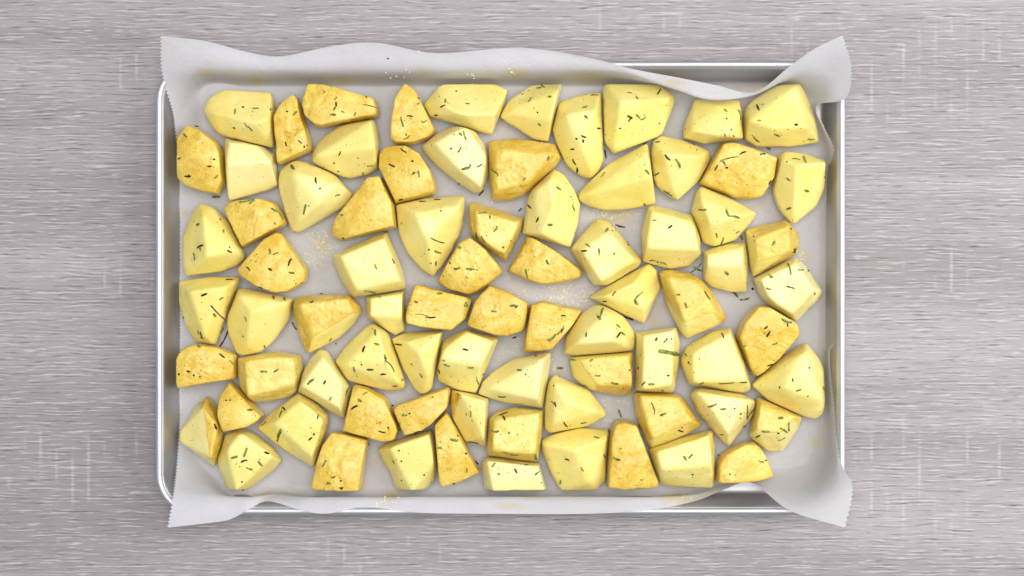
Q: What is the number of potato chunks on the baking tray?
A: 79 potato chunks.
